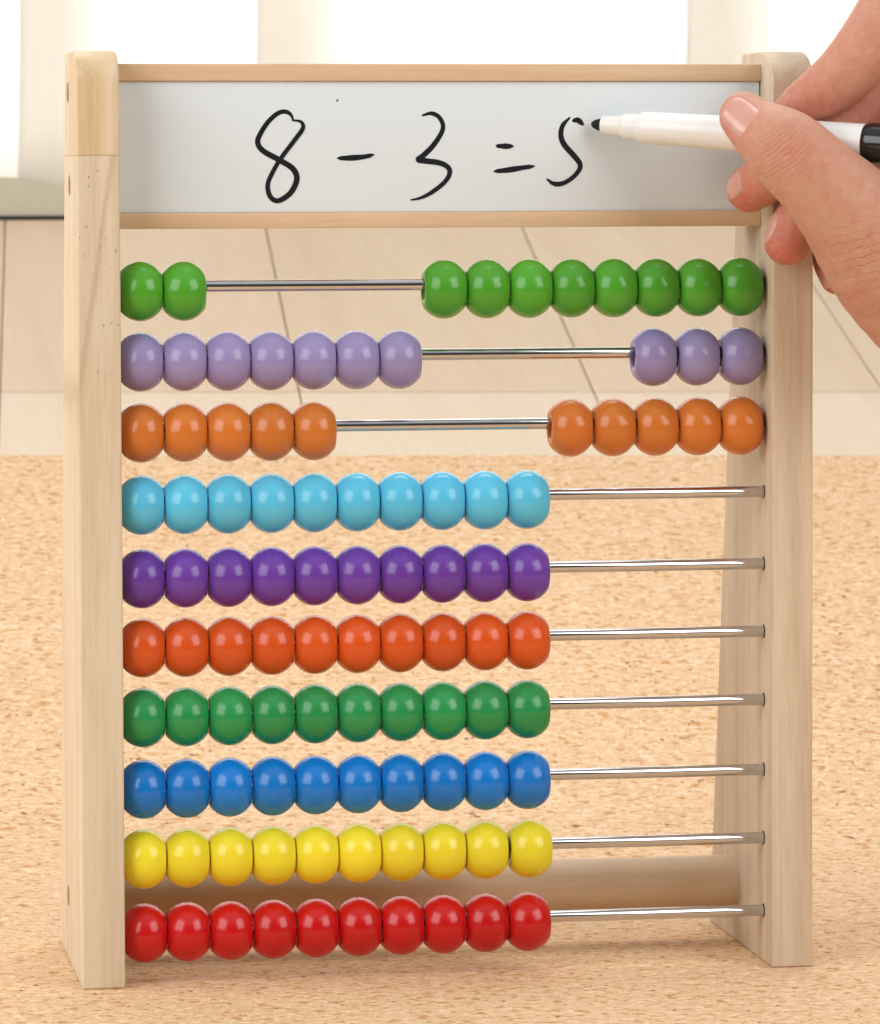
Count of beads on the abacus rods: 100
